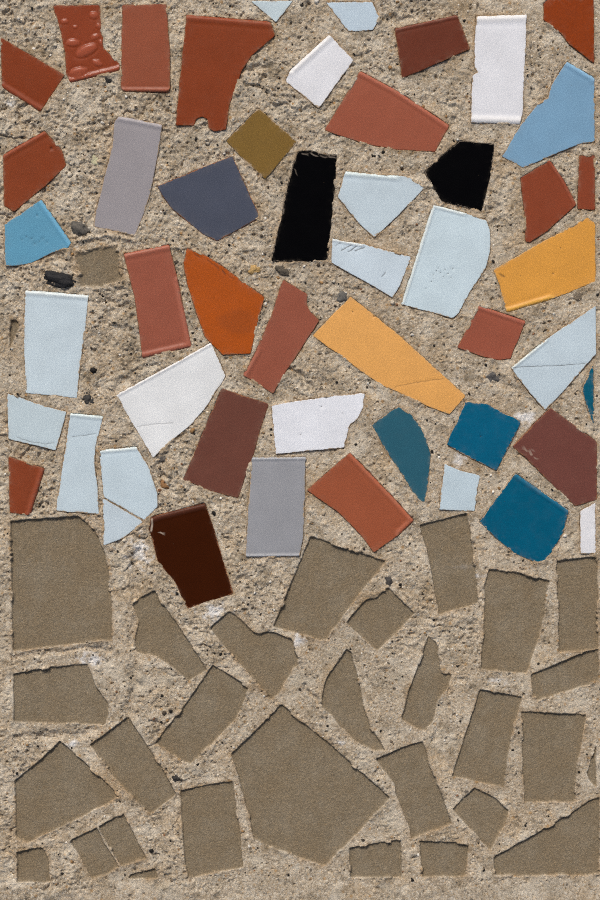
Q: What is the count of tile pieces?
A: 50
